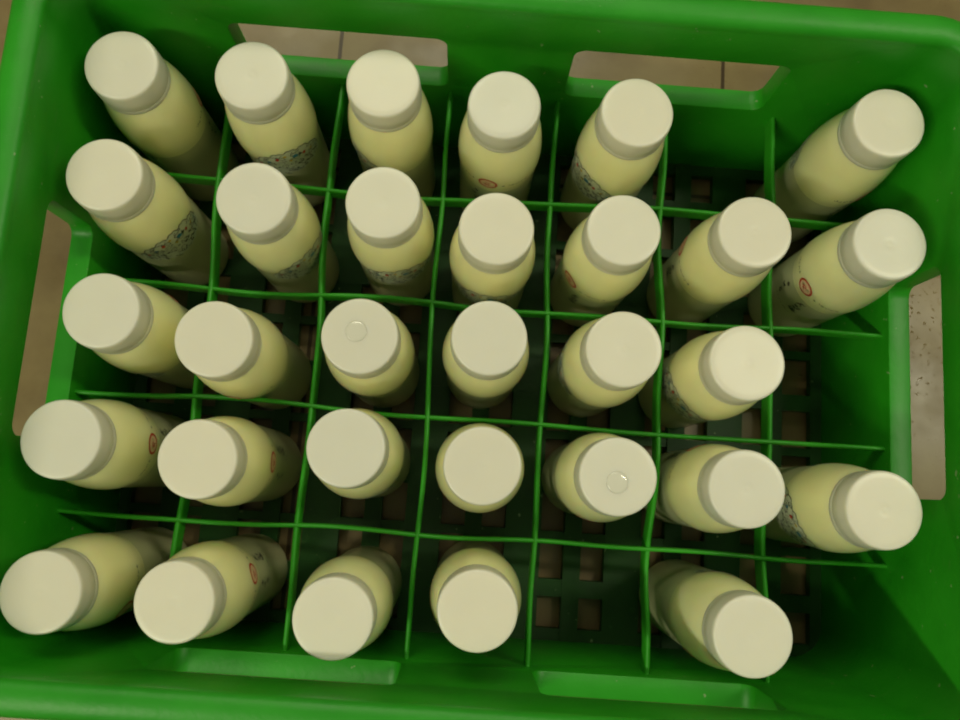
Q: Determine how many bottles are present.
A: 31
